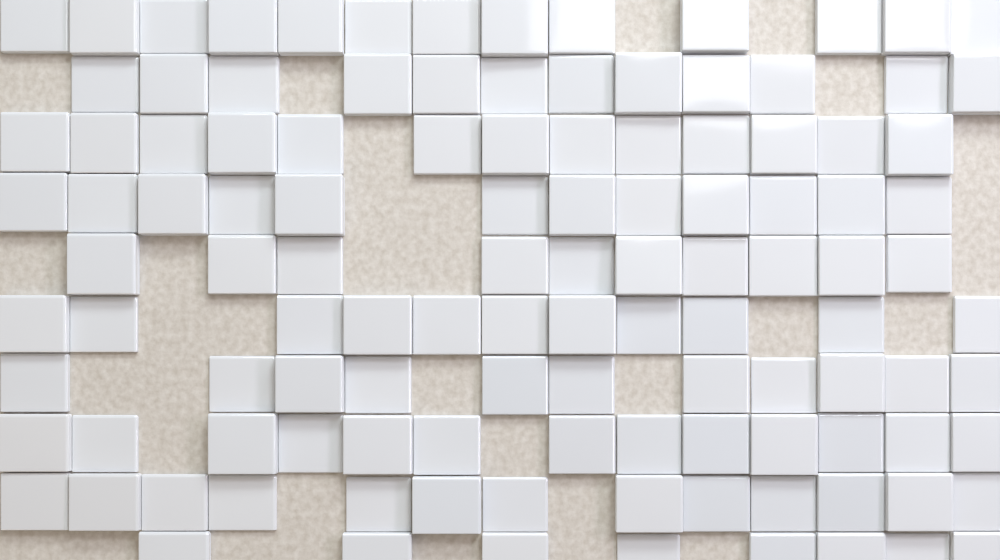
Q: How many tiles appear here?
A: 116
